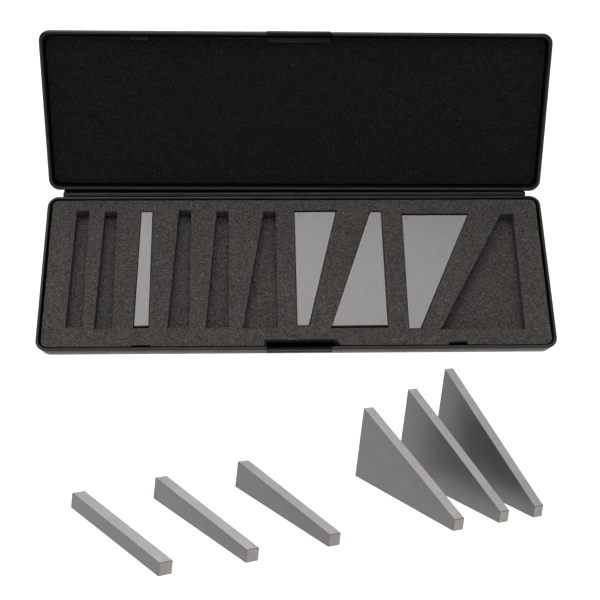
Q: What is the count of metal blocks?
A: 10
